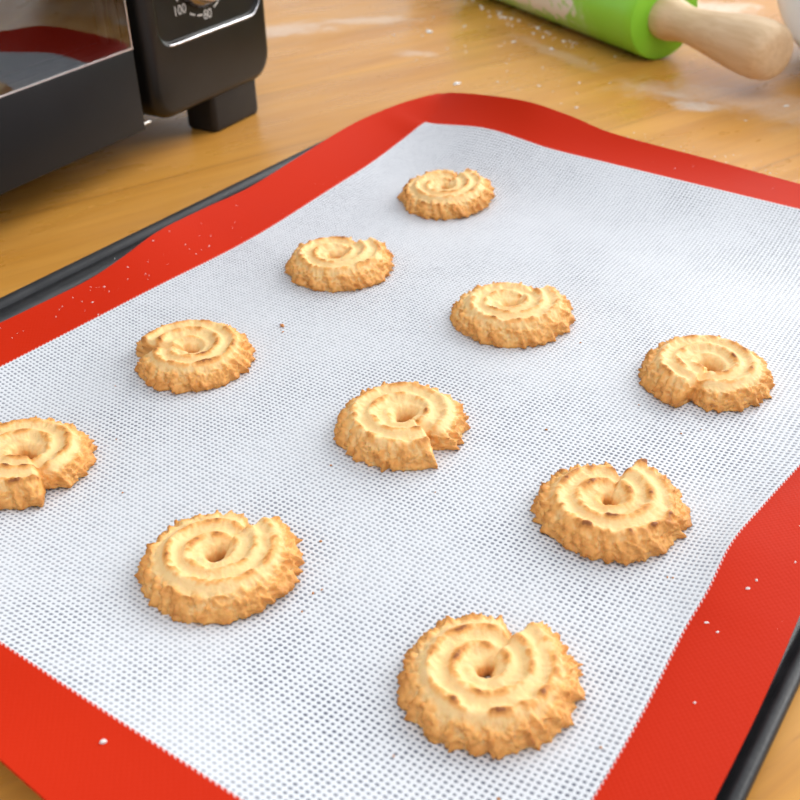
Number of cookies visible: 10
